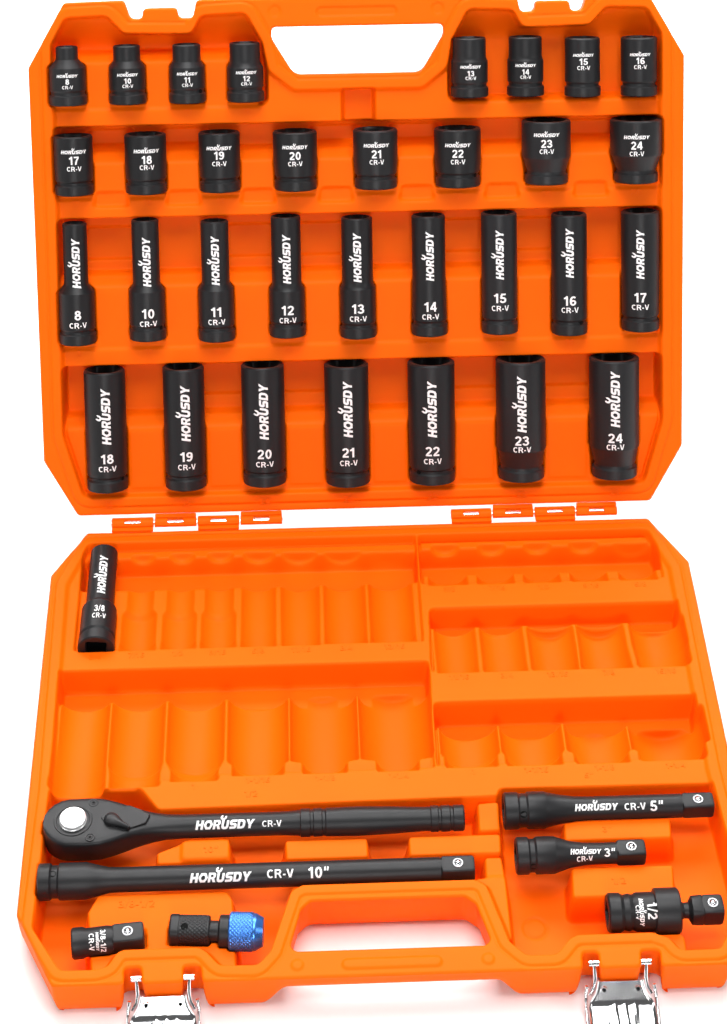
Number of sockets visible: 33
